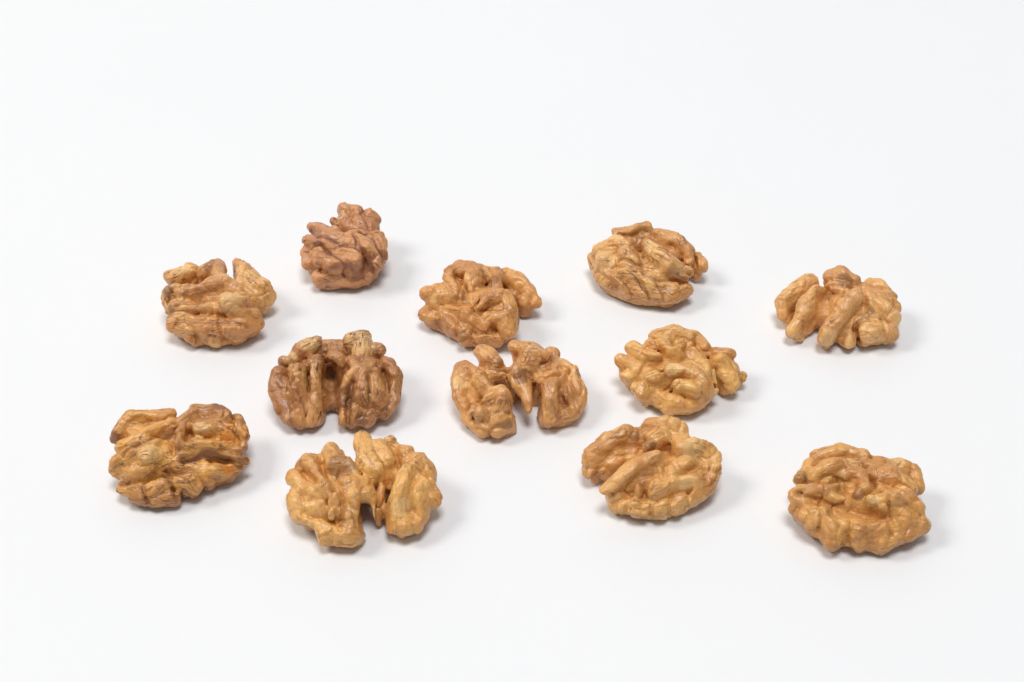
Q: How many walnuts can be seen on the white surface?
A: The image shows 12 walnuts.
